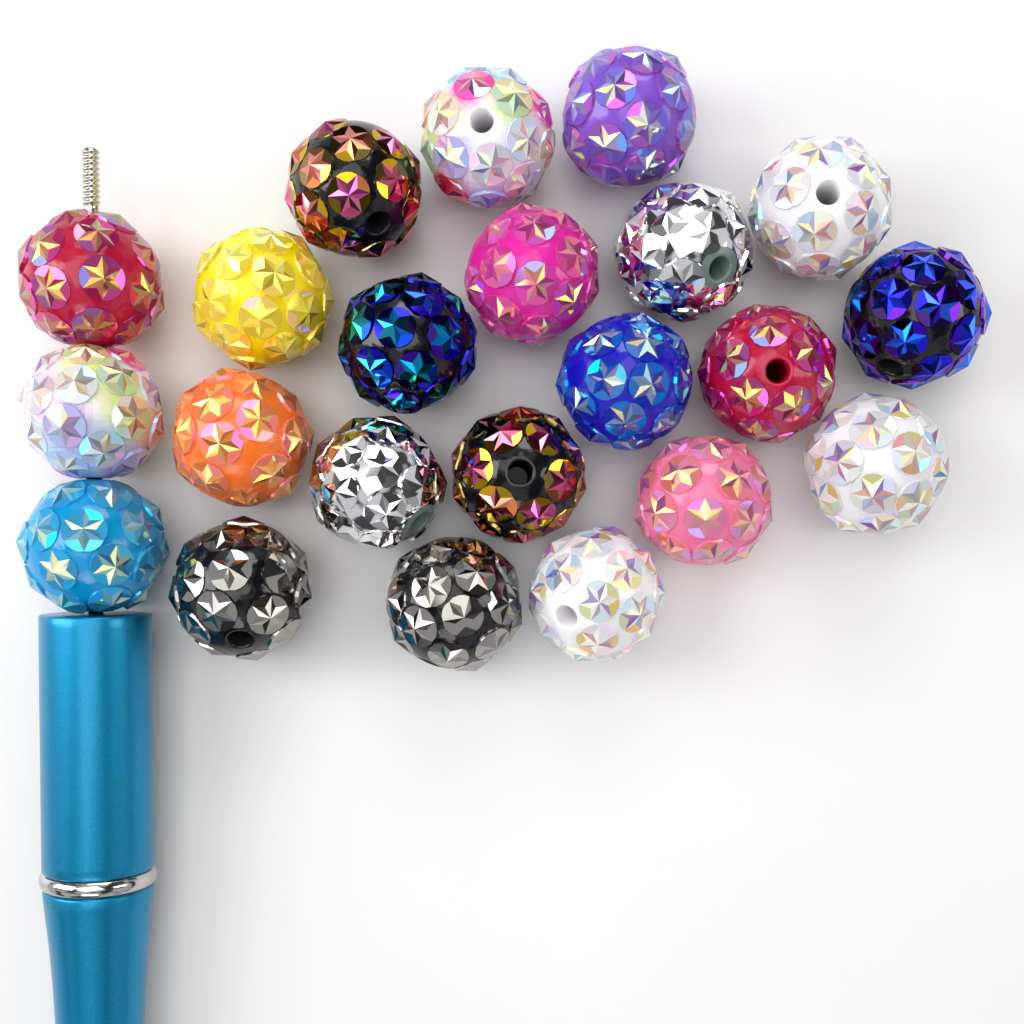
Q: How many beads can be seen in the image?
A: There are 22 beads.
